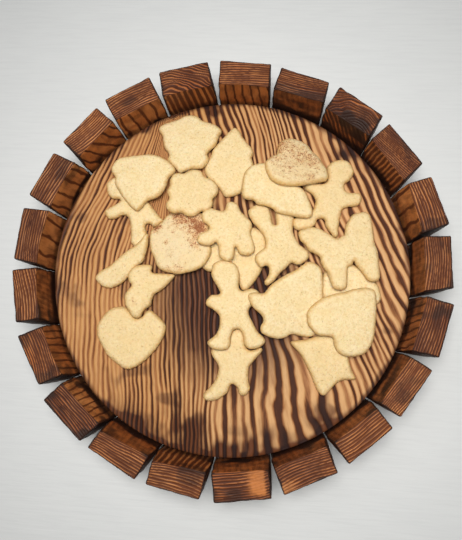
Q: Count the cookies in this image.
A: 22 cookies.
